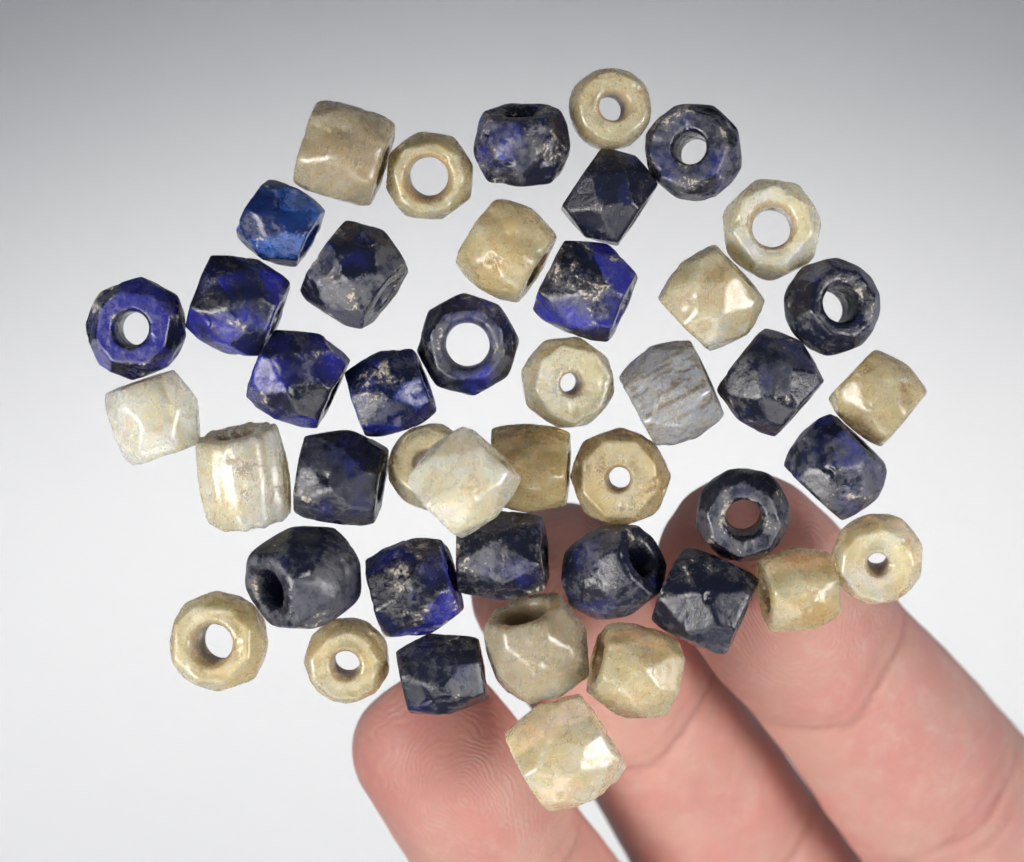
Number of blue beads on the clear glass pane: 22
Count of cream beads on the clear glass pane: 22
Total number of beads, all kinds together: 44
